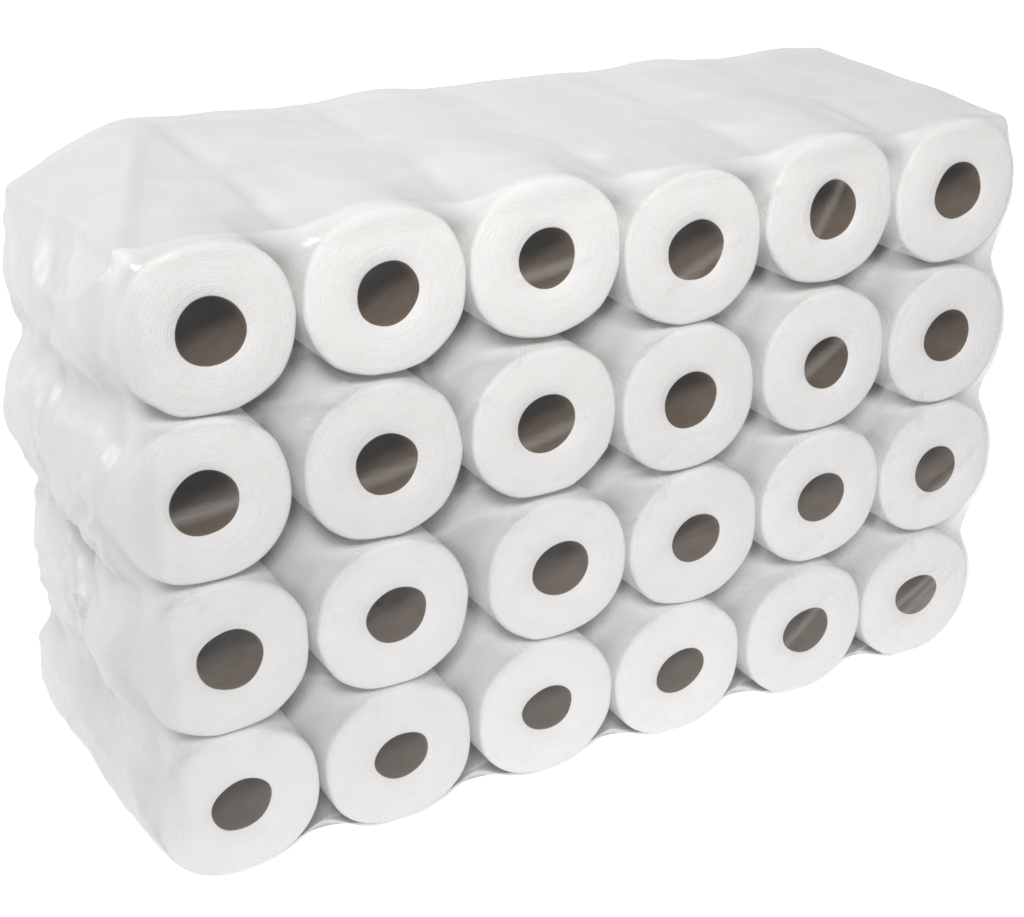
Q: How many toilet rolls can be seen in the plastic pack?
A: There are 24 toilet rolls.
